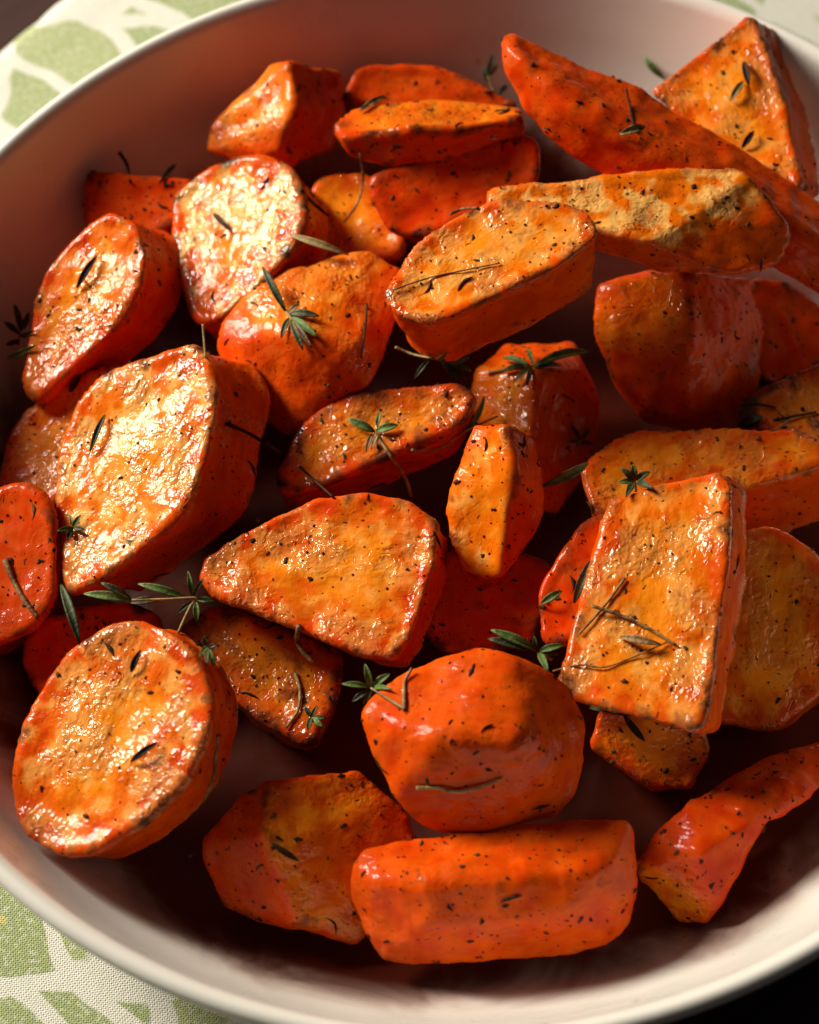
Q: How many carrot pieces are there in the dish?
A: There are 36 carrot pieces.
